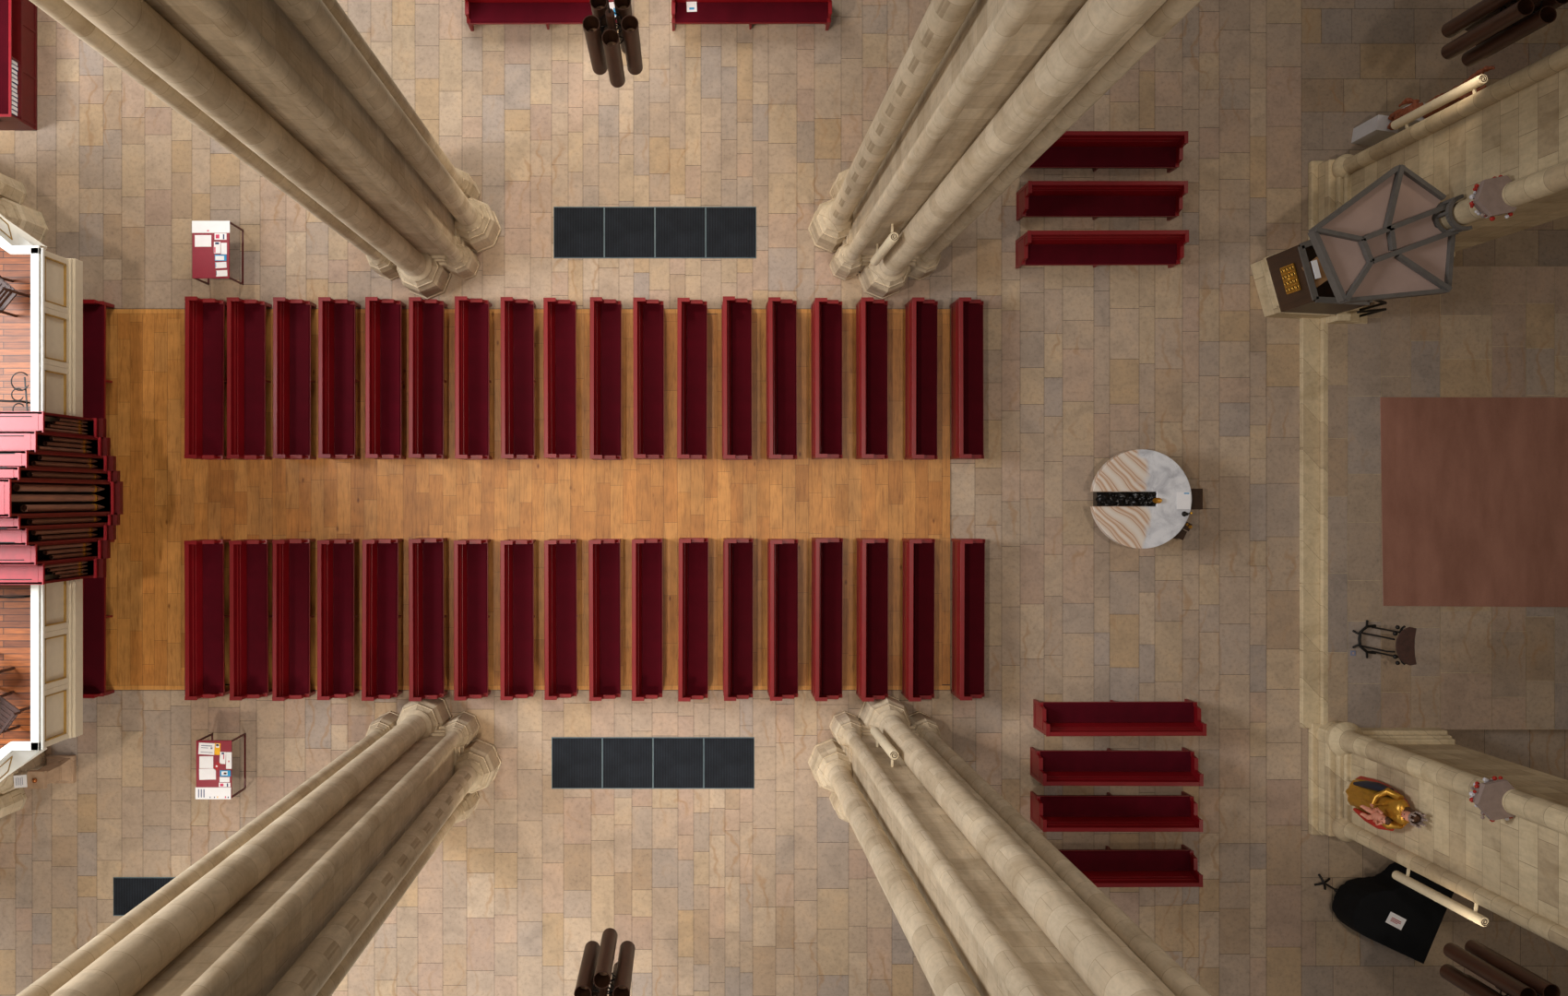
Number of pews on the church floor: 47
